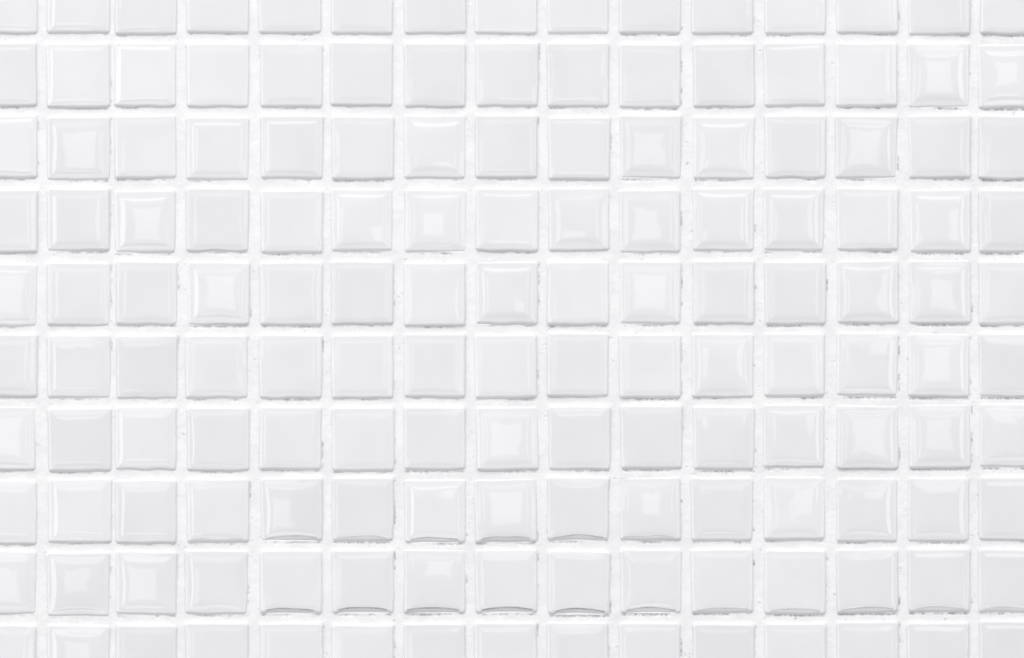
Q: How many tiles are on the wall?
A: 150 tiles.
